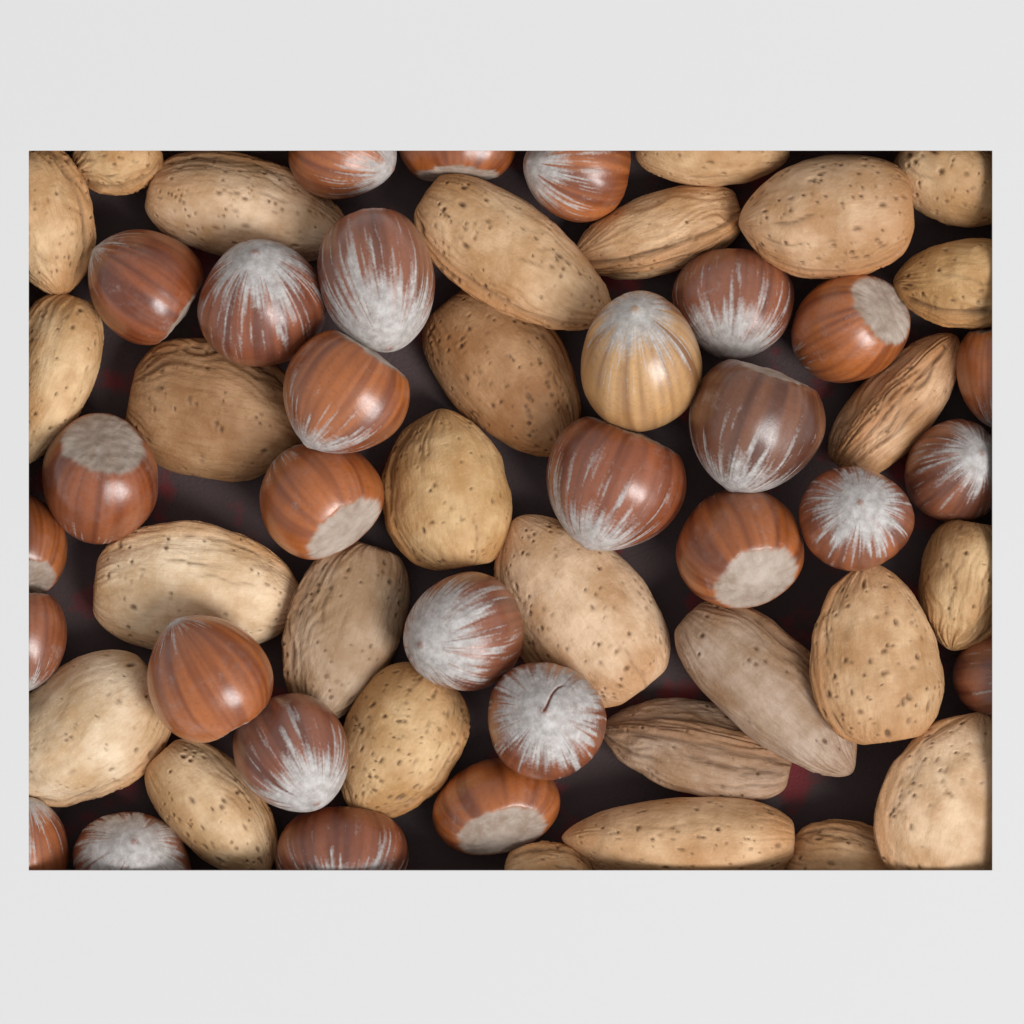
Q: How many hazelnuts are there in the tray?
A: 29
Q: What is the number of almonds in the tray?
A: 28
